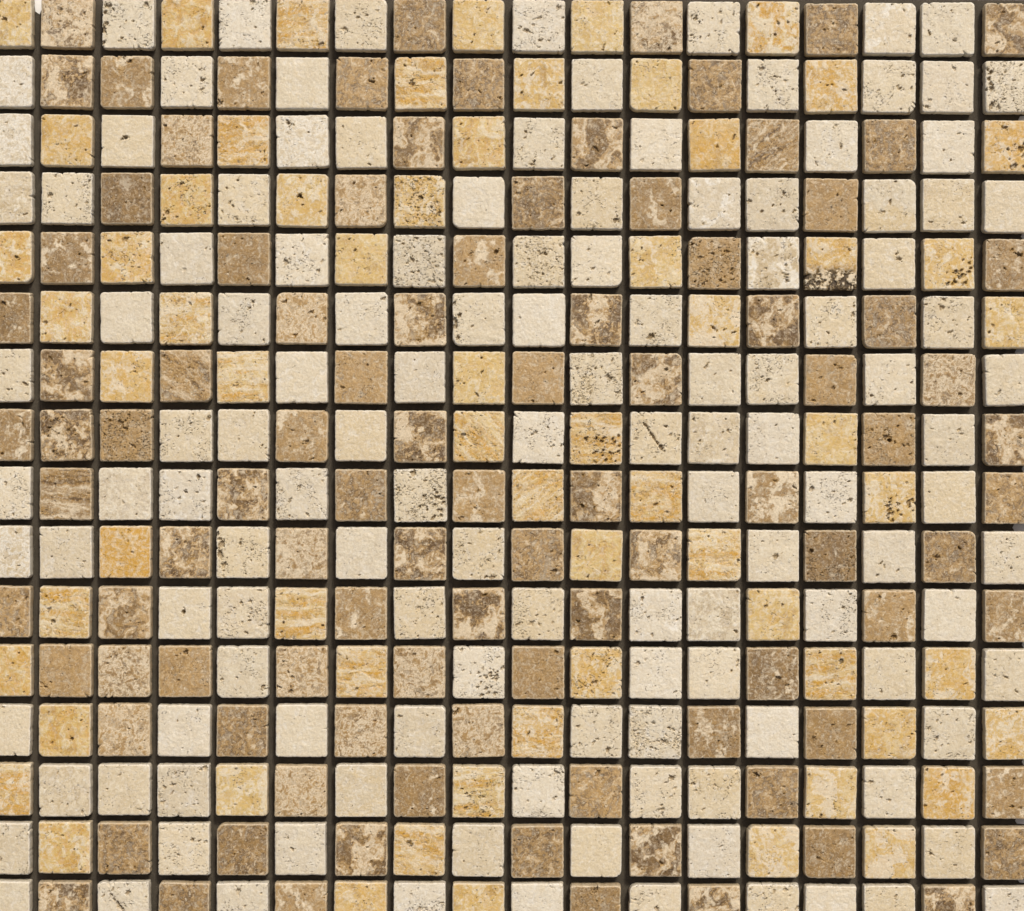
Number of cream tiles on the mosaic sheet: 127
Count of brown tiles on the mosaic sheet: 98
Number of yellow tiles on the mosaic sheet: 63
